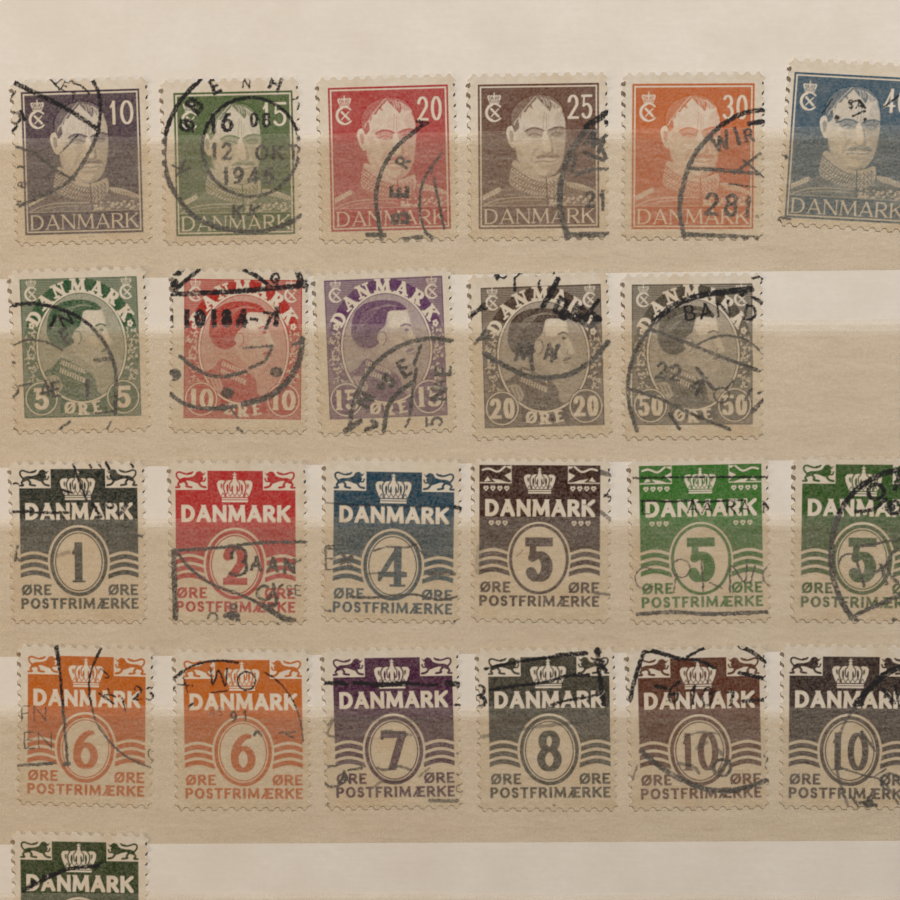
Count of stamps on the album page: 24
